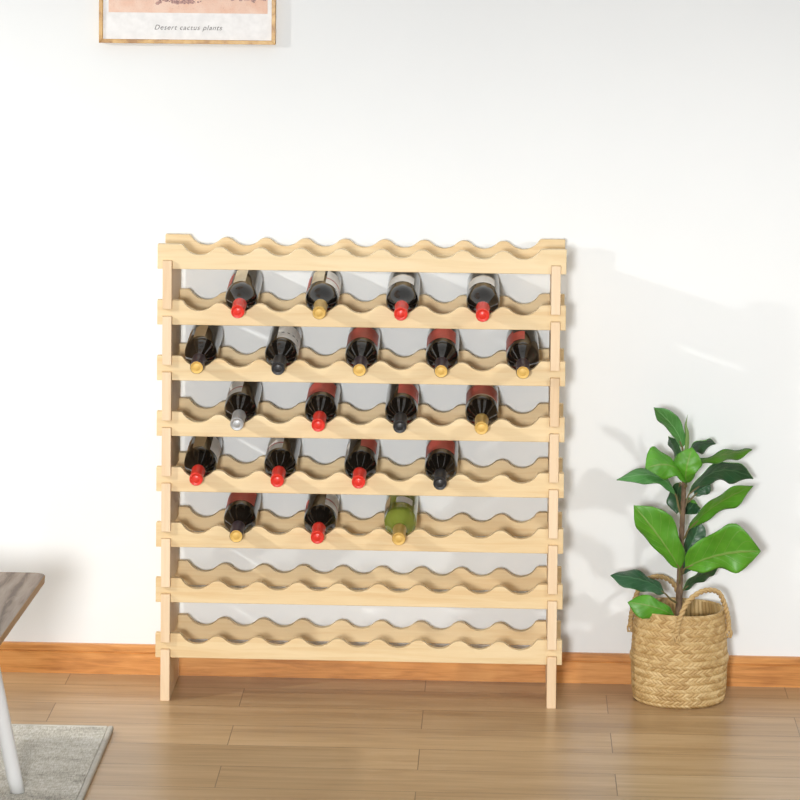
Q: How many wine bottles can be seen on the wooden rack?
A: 20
